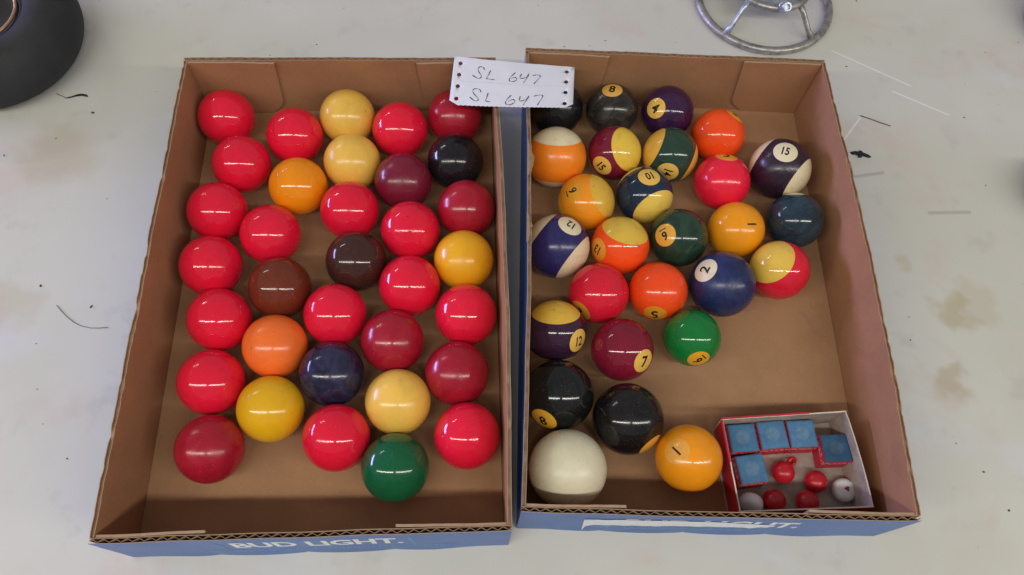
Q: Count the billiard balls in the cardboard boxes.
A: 61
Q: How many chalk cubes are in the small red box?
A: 5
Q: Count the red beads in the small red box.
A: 4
